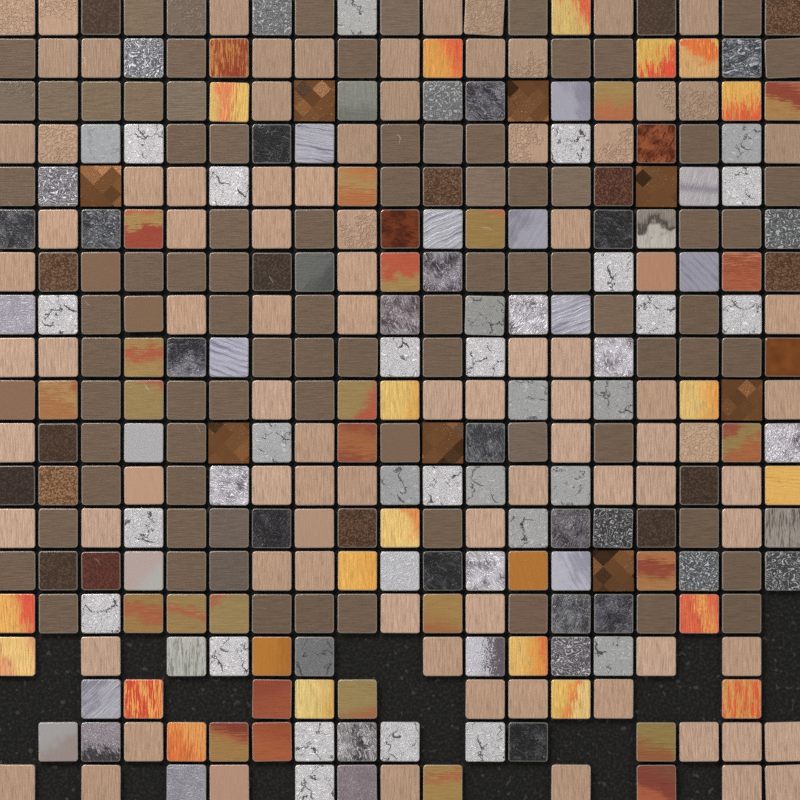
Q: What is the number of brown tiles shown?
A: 110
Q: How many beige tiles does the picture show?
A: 90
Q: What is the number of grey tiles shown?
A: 86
